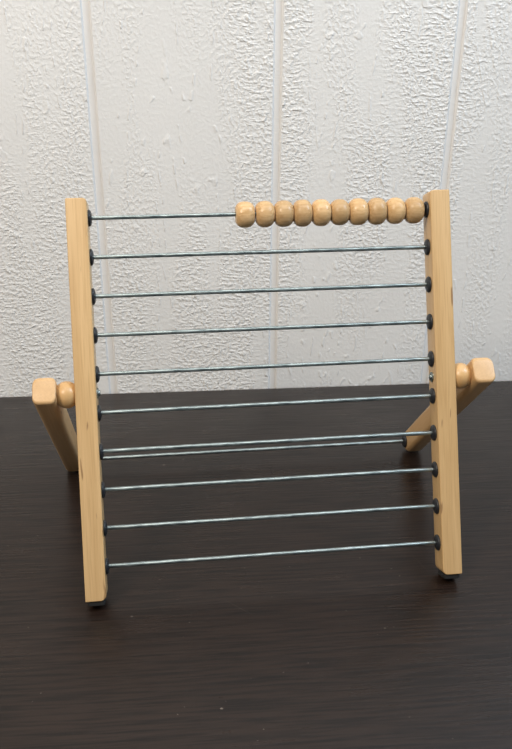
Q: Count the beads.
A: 10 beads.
